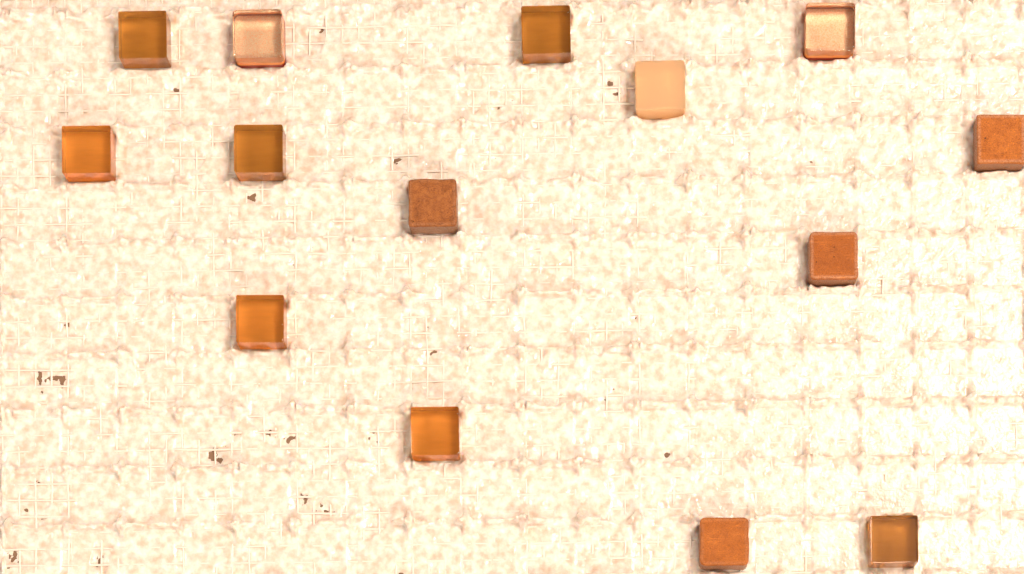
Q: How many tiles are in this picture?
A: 14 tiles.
